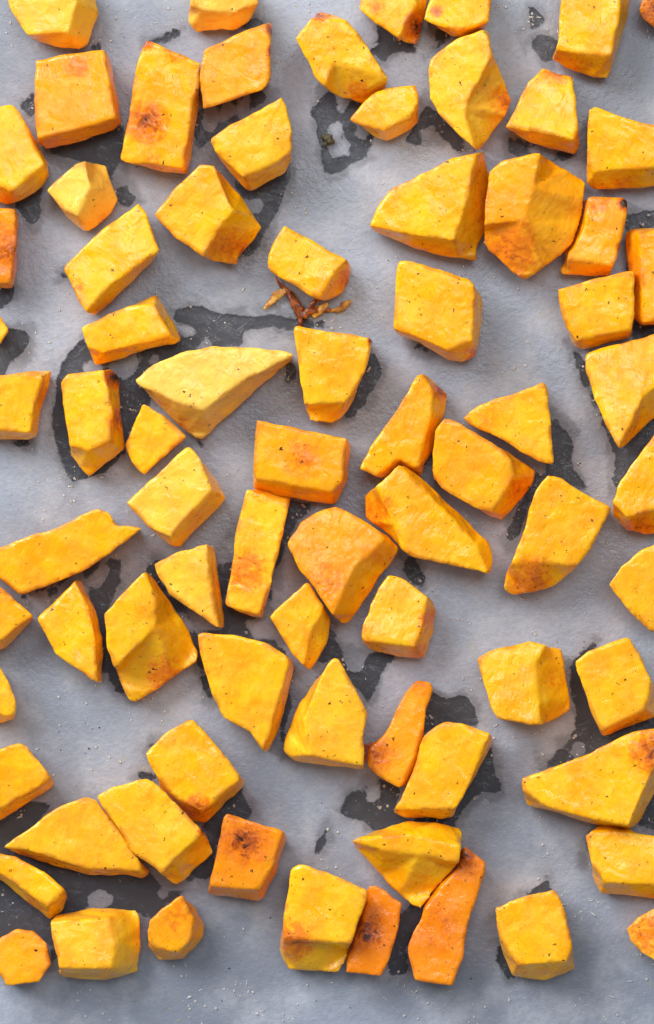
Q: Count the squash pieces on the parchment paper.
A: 77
